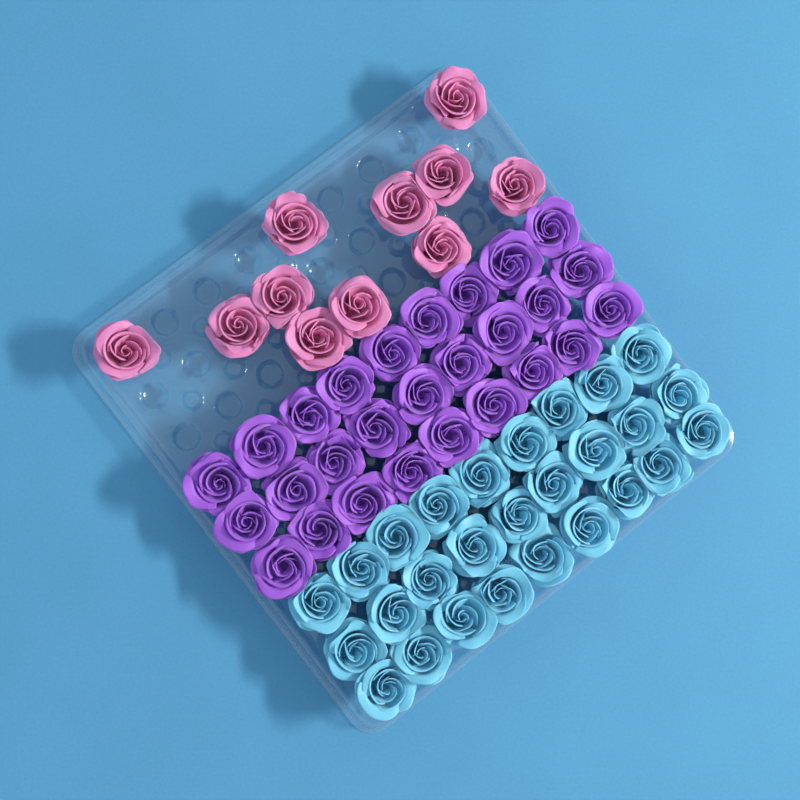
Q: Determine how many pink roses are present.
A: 11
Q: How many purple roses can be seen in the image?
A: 27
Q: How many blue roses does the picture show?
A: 27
